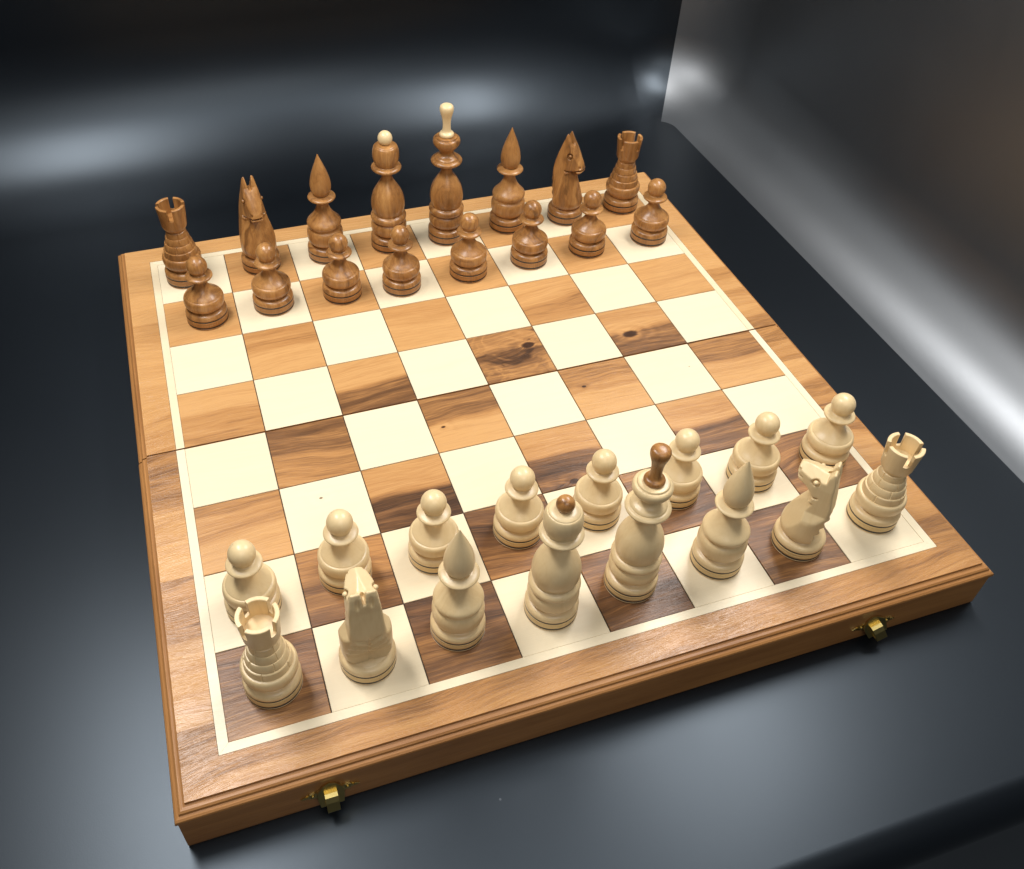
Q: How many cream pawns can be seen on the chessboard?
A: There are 8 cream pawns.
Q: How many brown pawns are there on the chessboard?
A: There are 8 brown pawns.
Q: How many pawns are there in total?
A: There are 16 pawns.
